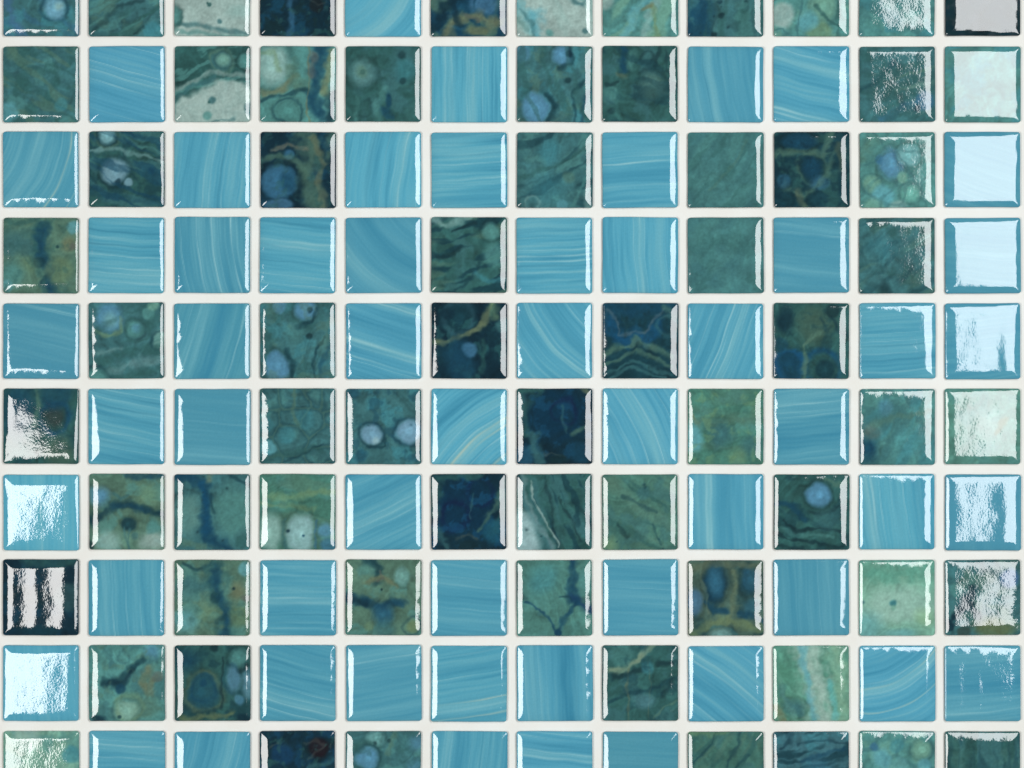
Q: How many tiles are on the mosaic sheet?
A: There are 120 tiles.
